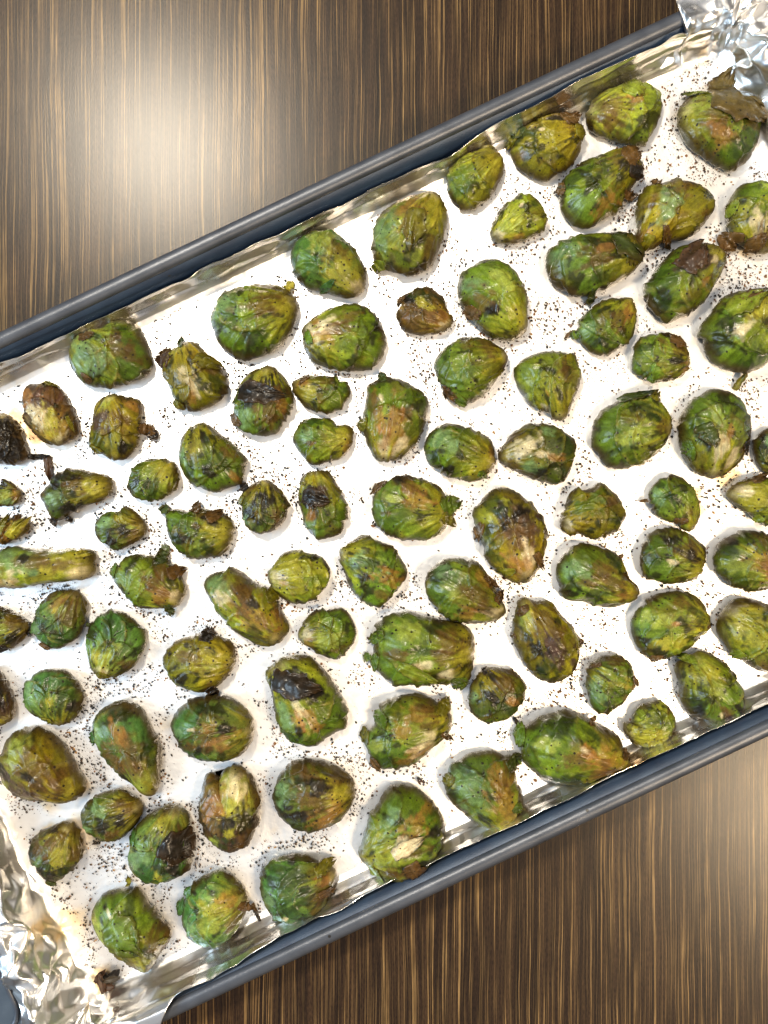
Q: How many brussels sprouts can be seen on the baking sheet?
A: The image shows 89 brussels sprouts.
